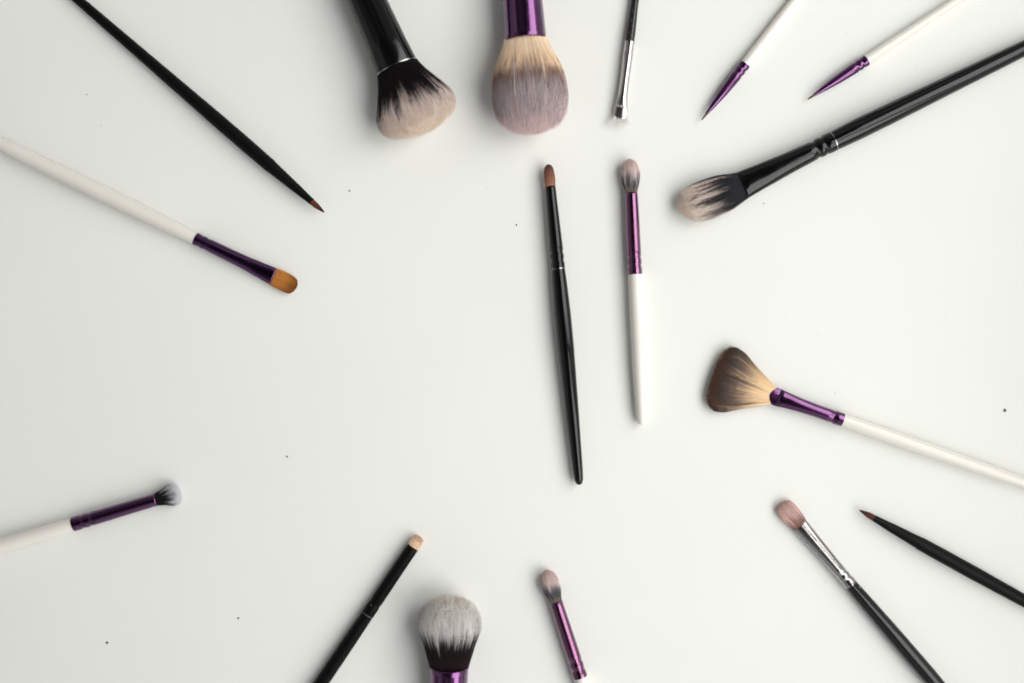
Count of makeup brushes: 17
